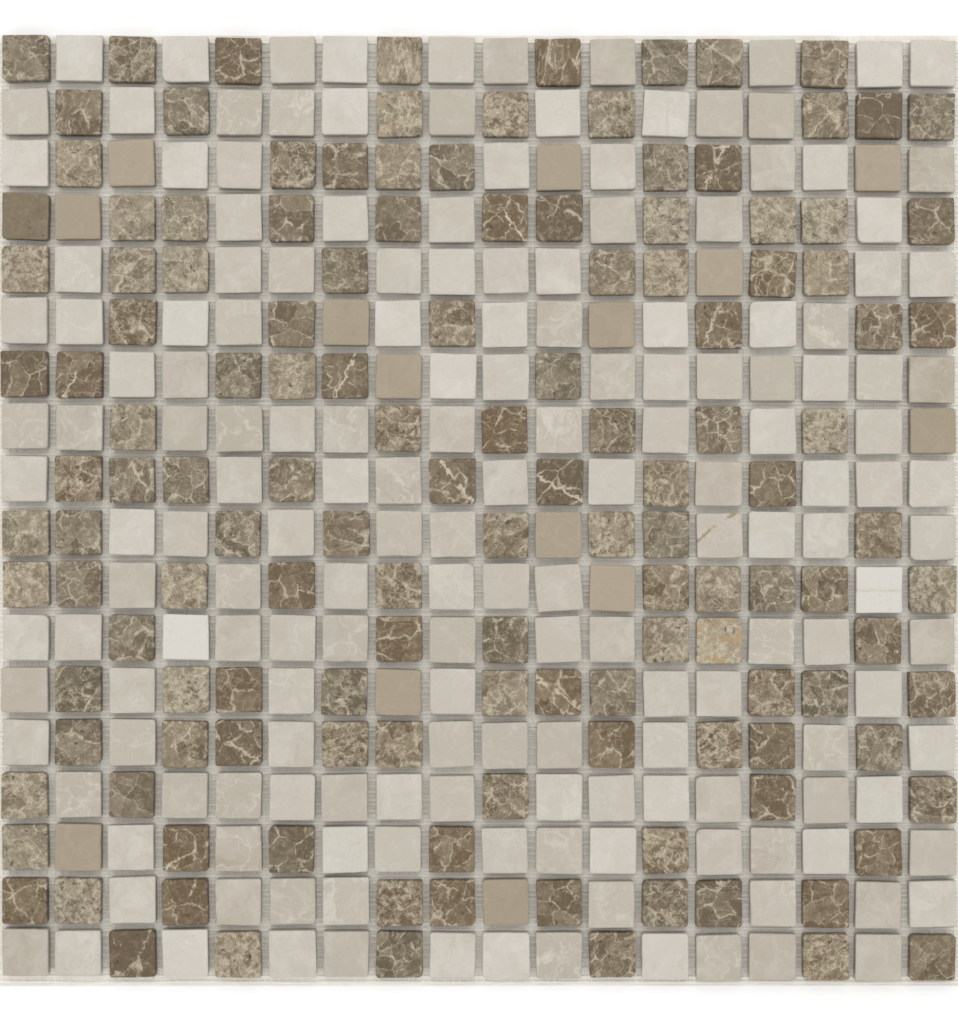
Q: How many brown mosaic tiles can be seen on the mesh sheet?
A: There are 137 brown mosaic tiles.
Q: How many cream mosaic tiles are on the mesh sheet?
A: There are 173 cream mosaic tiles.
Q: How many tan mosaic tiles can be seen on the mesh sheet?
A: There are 14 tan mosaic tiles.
